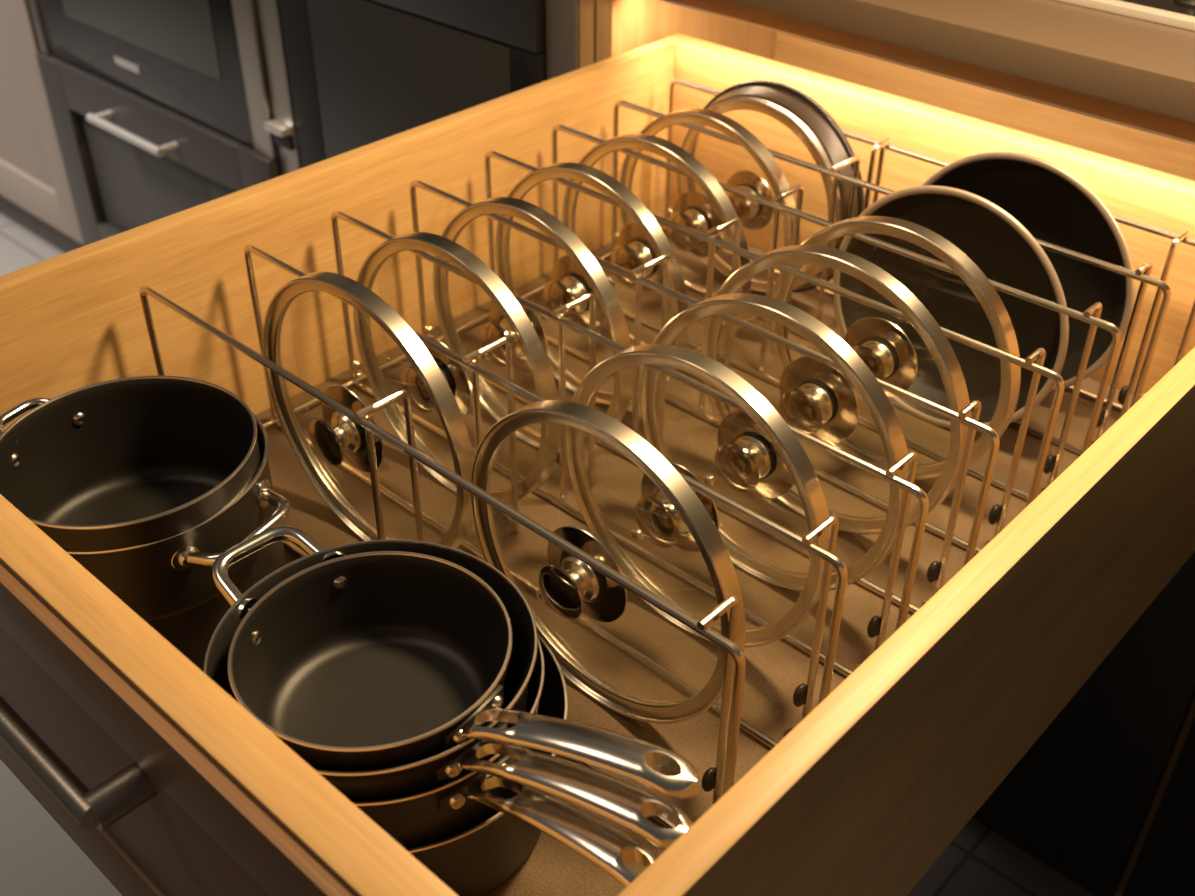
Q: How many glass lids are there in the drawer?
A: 12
